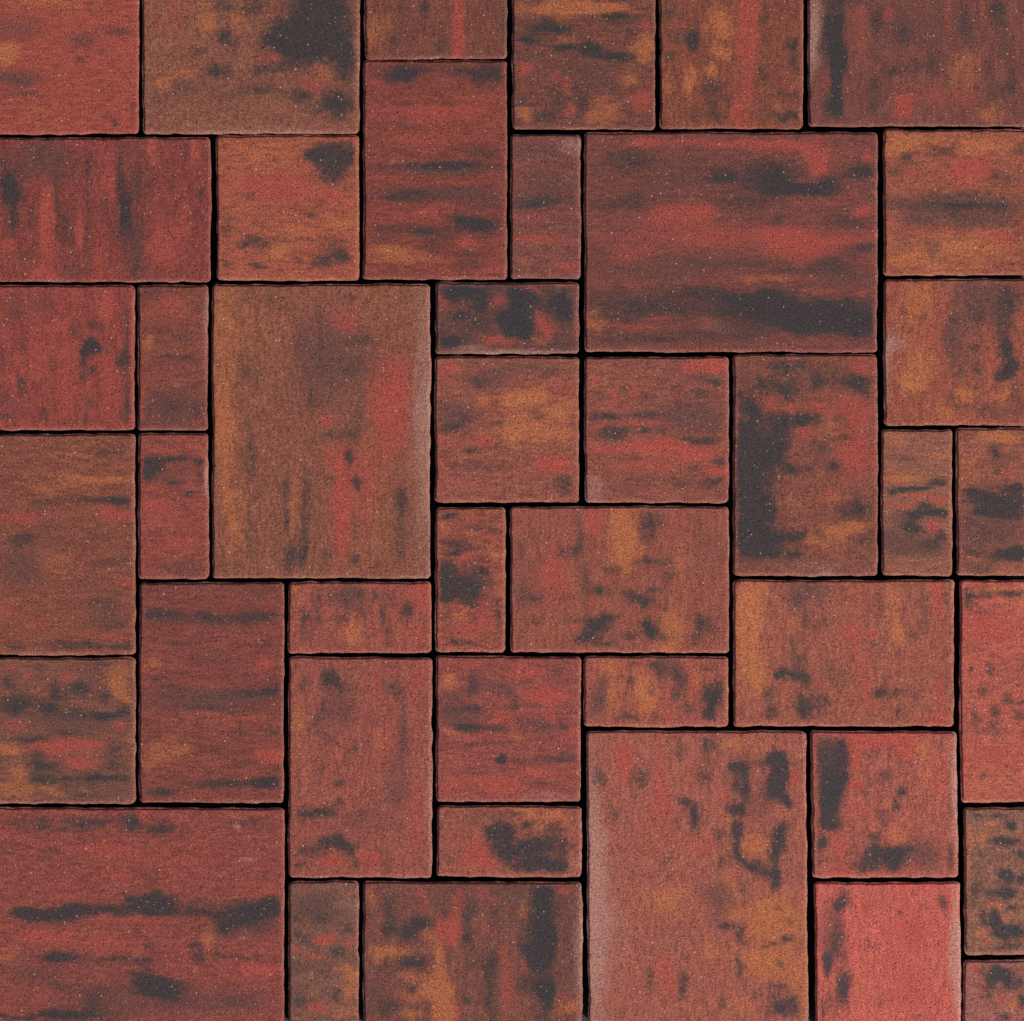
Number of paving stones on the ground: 43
